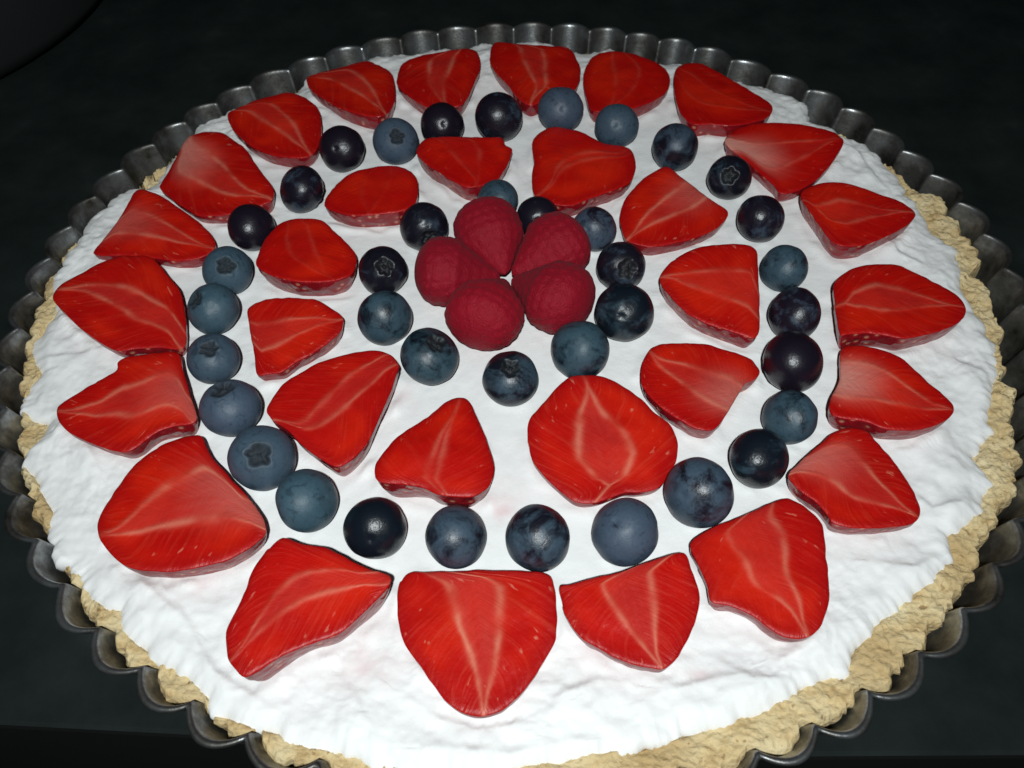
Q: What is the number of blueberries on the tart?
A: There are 38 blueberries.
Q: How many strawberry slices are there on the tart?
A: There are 31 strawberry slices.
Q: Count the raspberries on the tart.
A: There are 5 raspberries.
